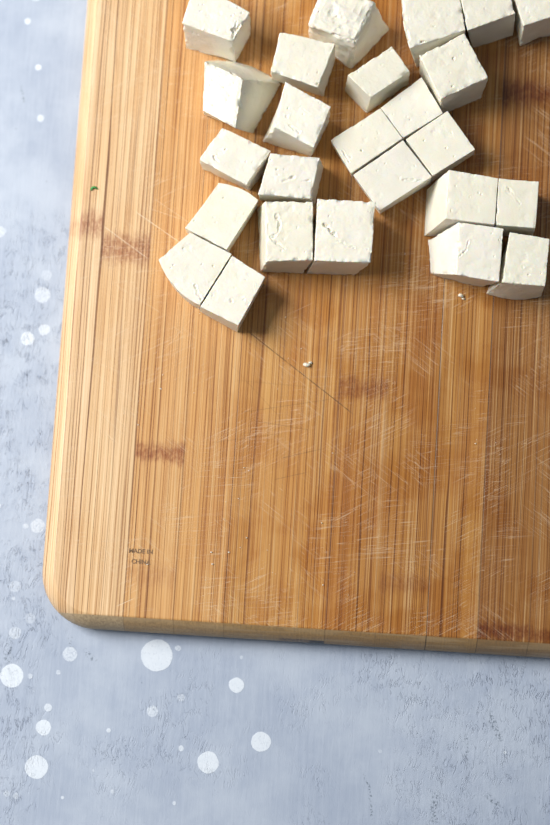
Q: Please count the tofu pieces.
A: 25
